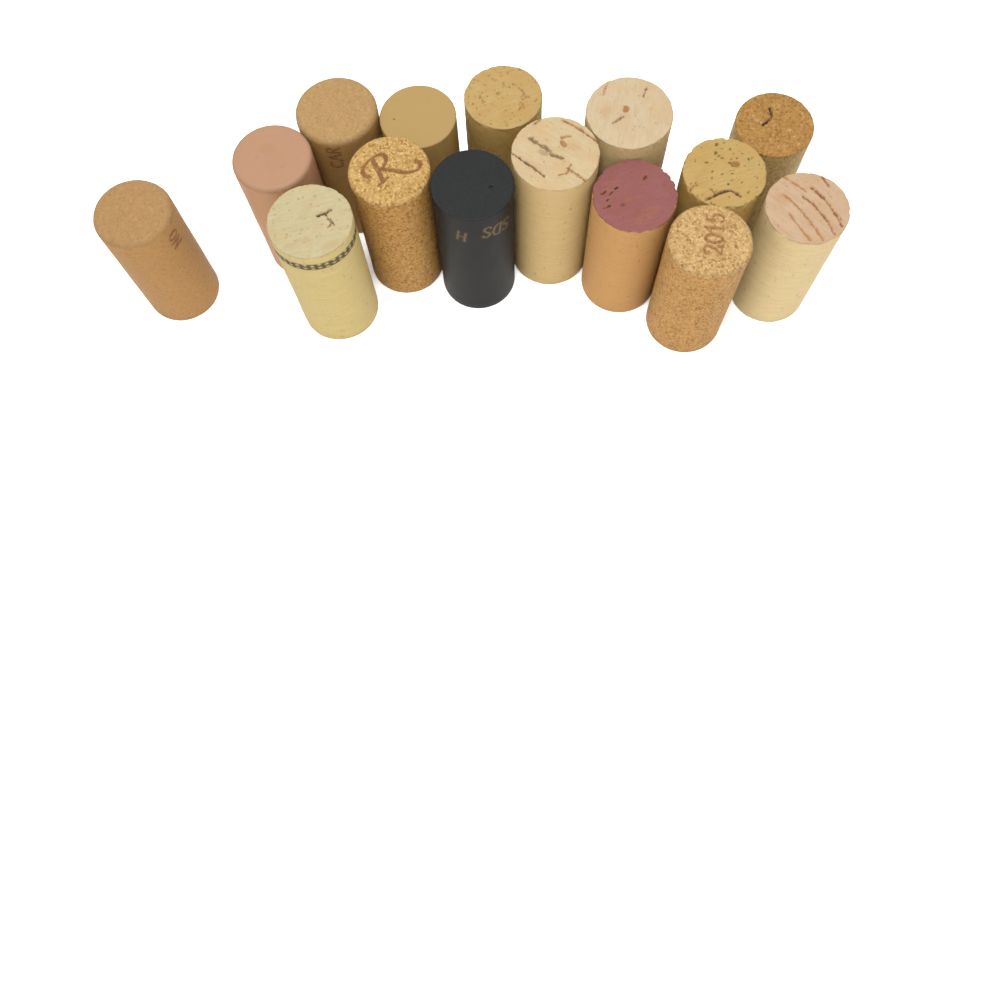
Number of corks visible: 15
